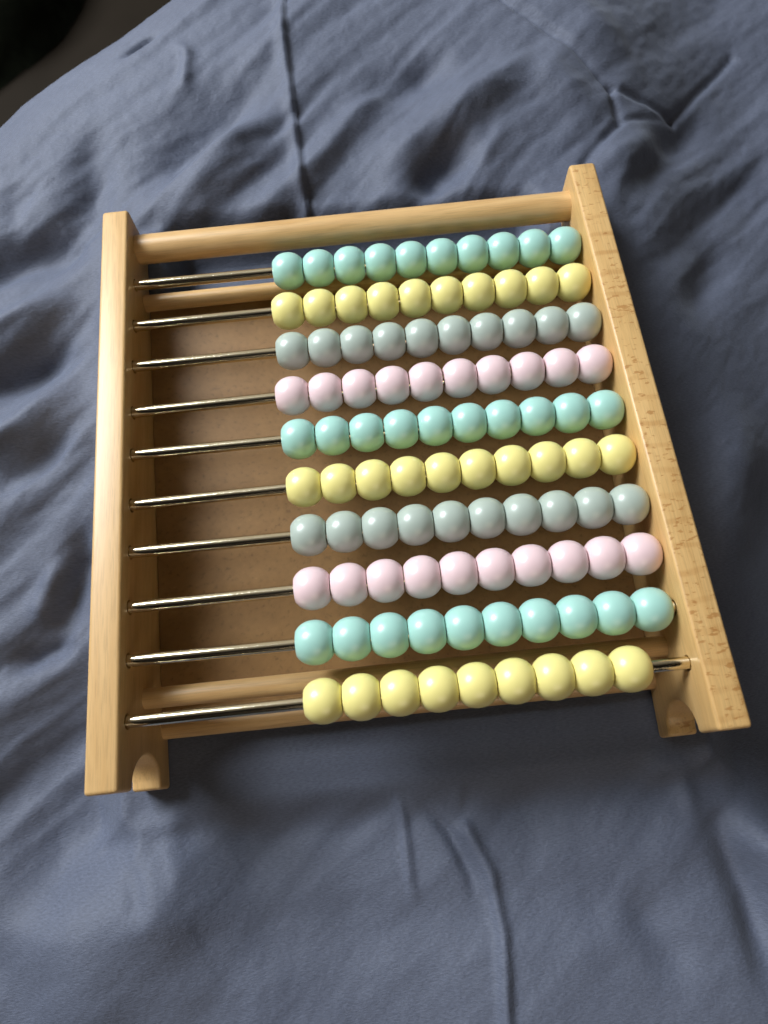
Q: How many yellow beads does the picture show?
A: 29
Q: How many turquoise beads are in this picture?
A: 30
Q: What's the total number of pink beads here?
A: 20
